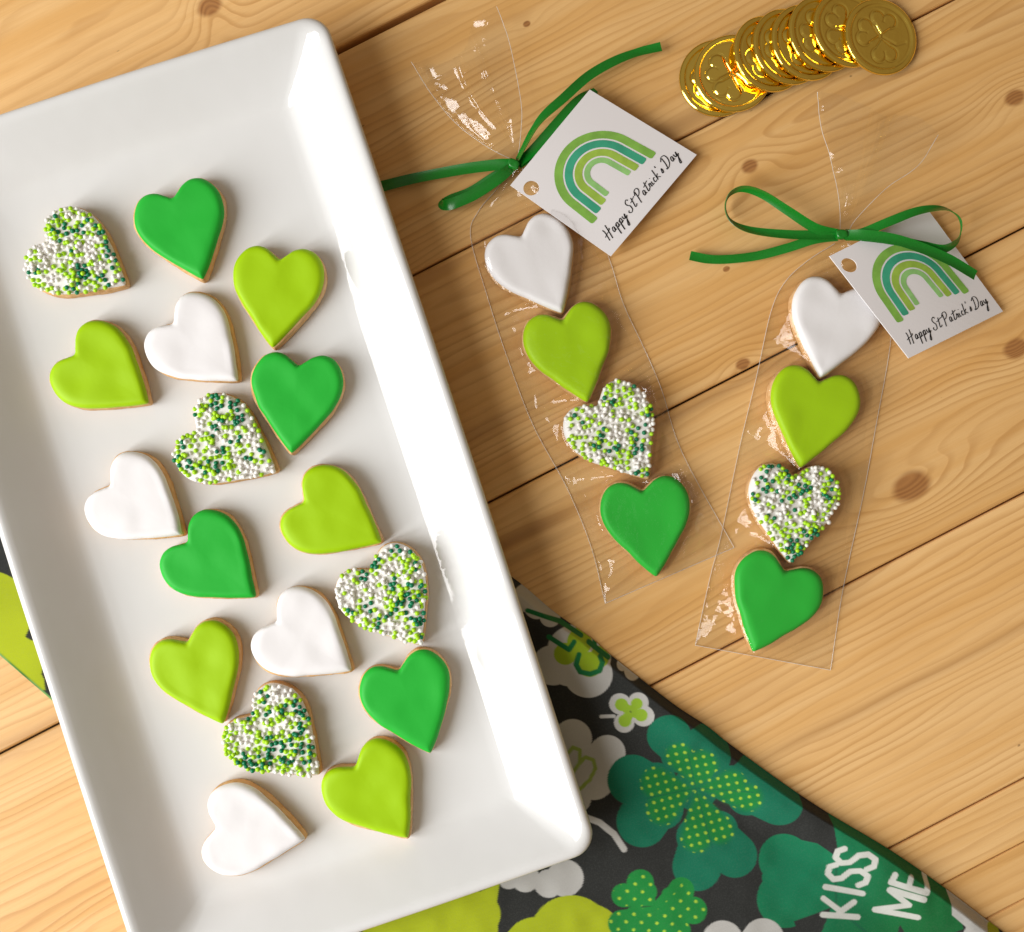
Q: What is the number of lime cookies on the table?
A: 7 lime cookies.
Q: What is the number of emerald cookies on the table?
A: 6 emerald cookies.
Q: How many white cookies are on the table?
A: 6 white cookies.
